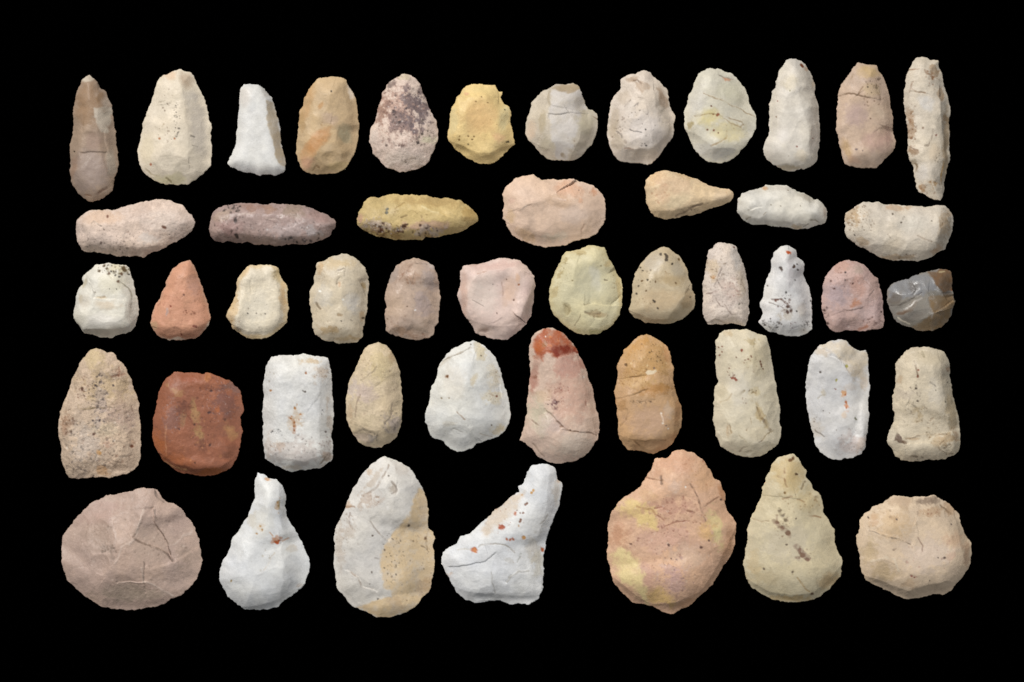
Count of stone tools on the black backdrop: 48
